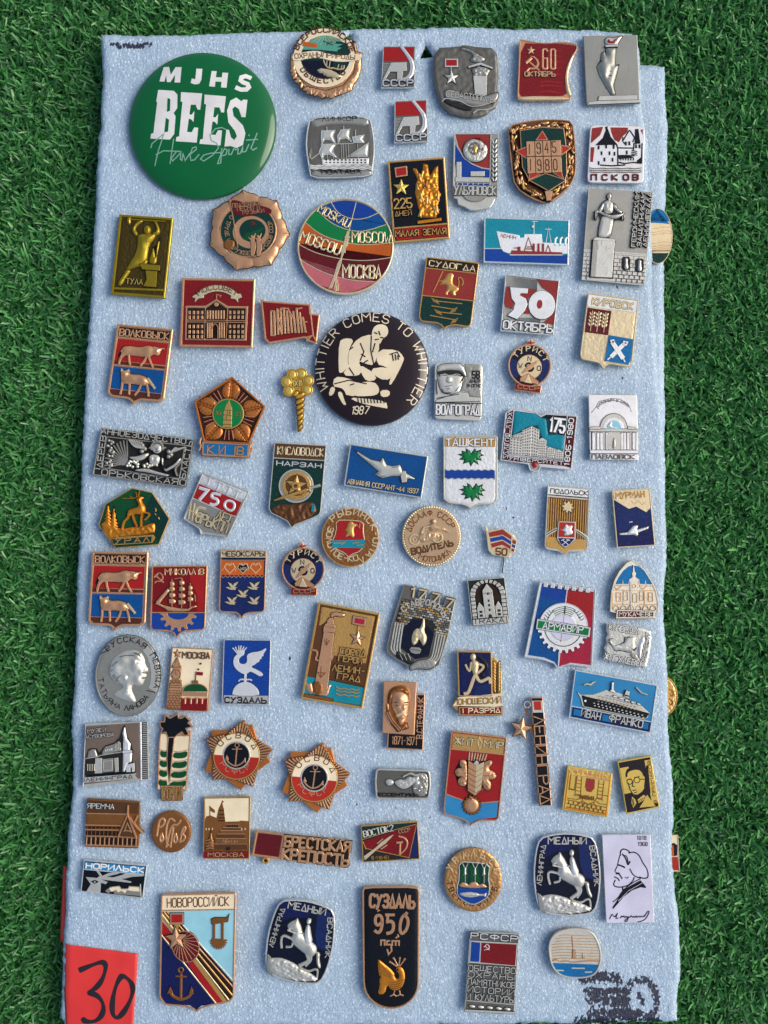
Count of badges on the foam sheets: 83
